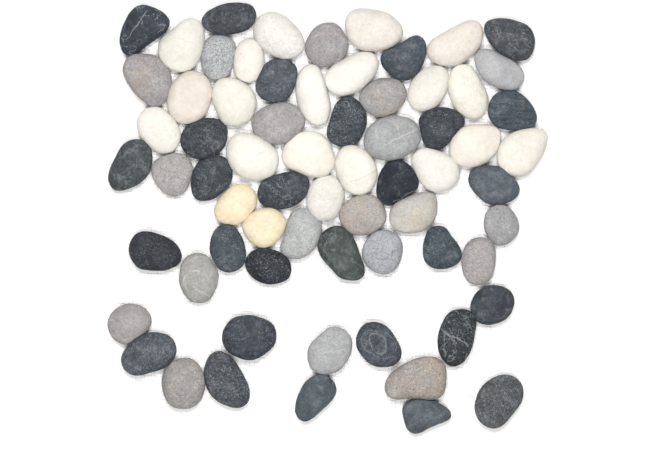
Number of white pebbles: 19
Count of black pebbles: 28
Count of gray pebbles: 19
